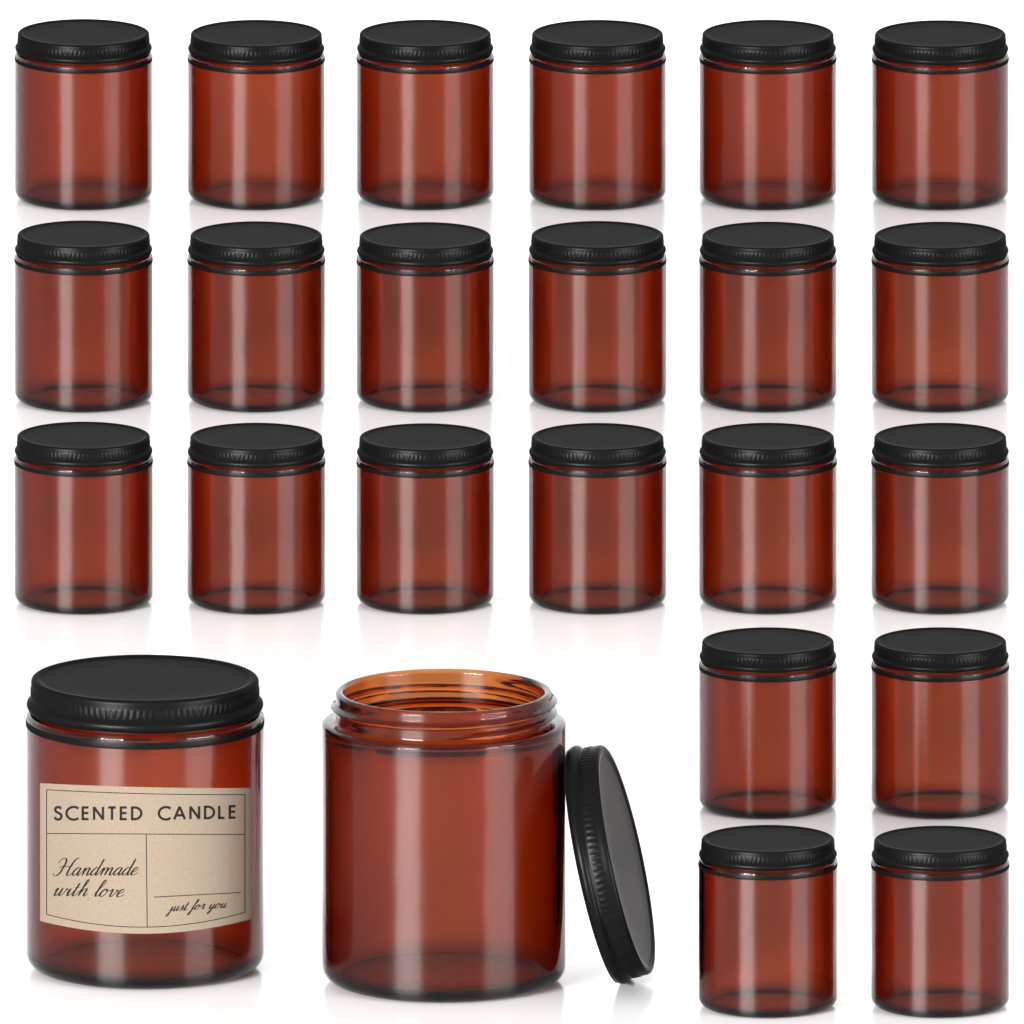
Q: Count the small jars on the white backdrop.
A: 22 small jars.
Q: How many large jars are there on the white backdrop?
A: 2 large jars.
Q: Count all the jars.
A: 24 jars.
